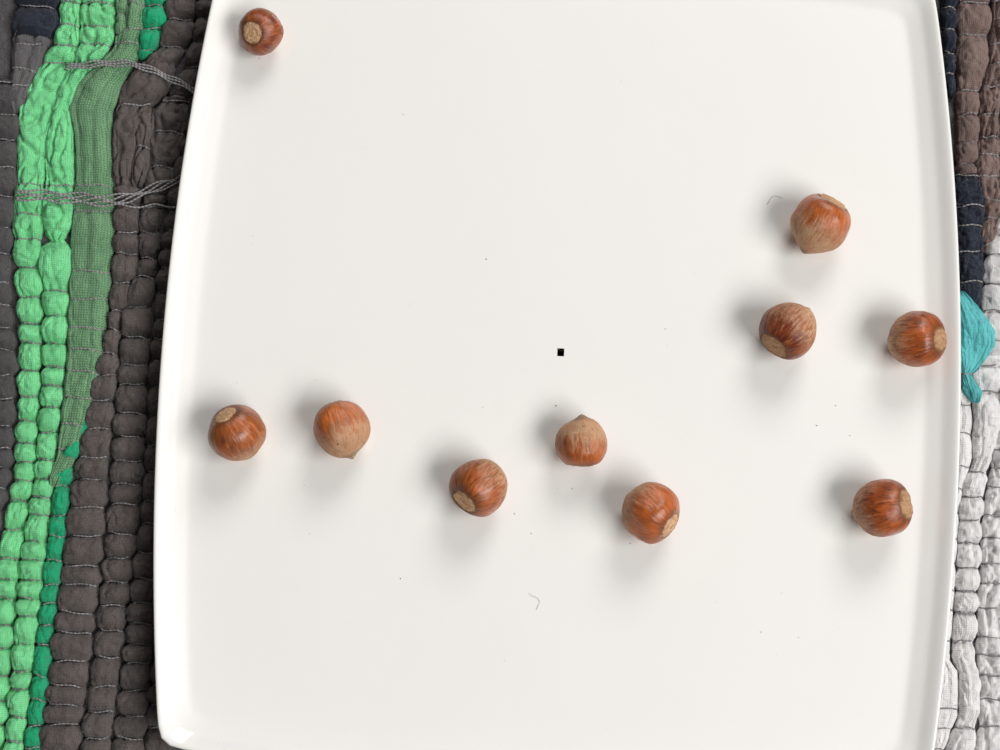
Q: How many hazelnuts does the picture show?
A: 10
